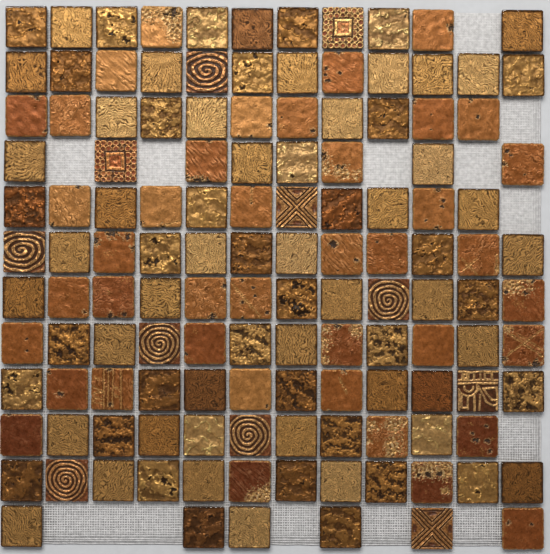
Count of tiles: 130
